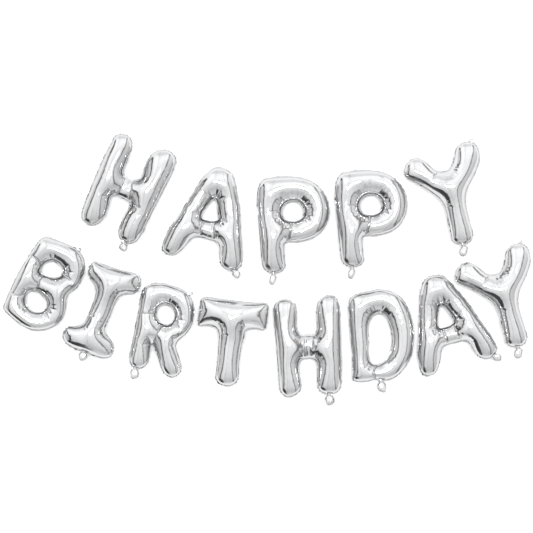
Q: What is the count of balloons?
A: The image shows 13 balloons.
